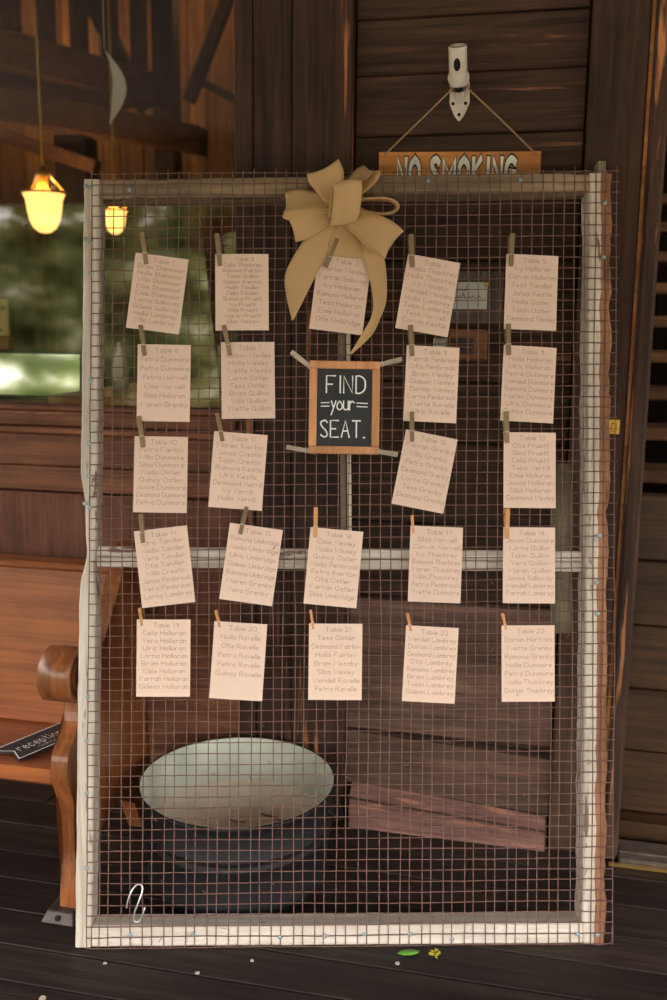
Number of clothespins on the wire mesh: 27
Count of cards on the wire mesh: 23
